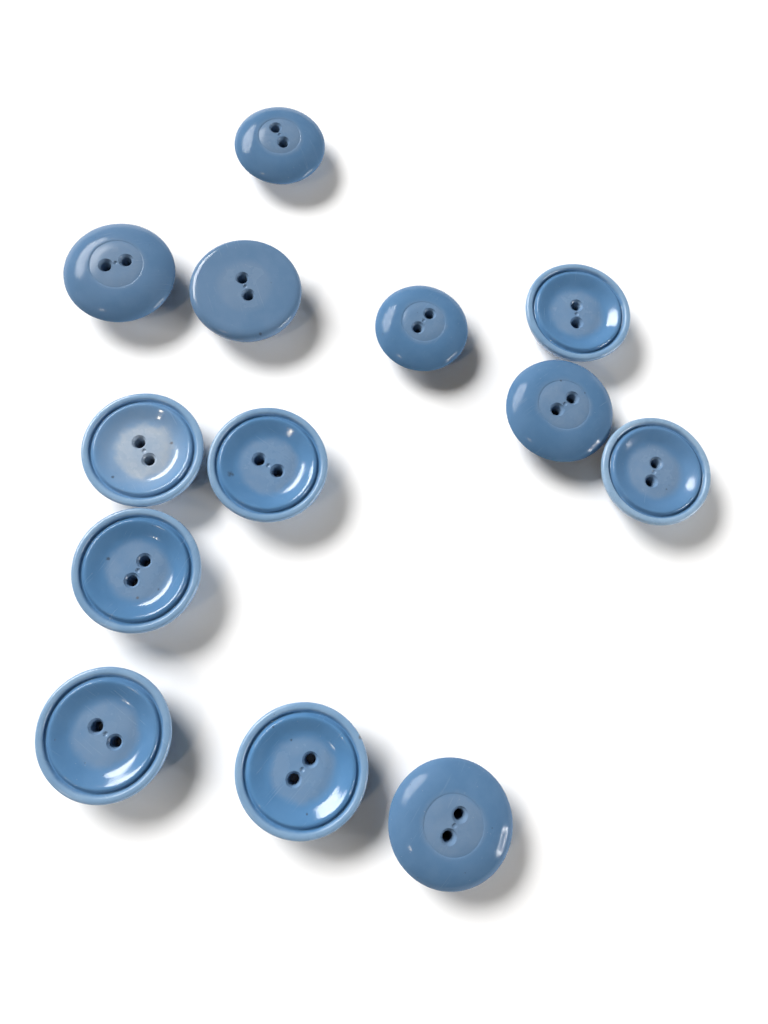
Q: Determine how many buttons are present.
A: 13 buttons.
